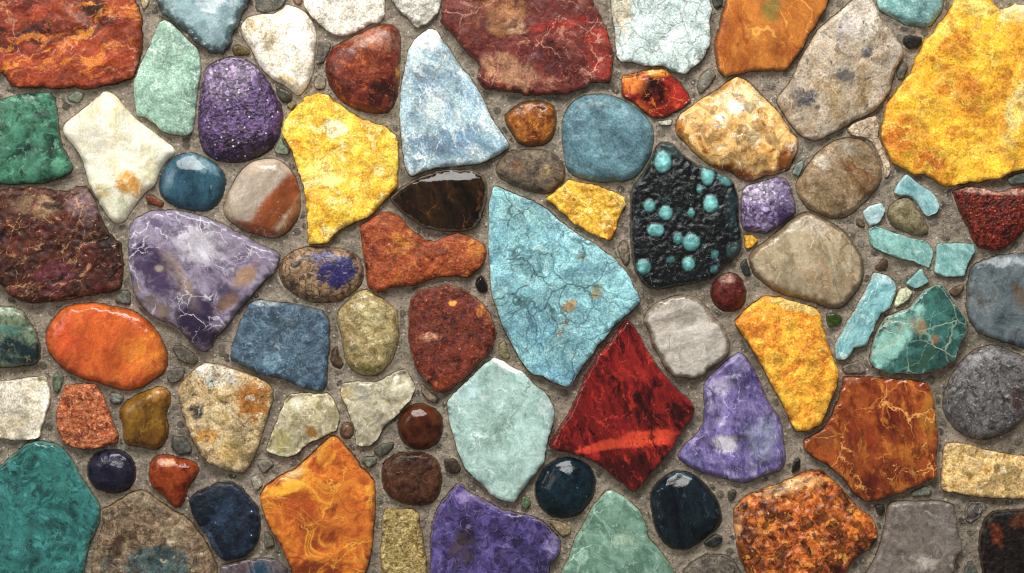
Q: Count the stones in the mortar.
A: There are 138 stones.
